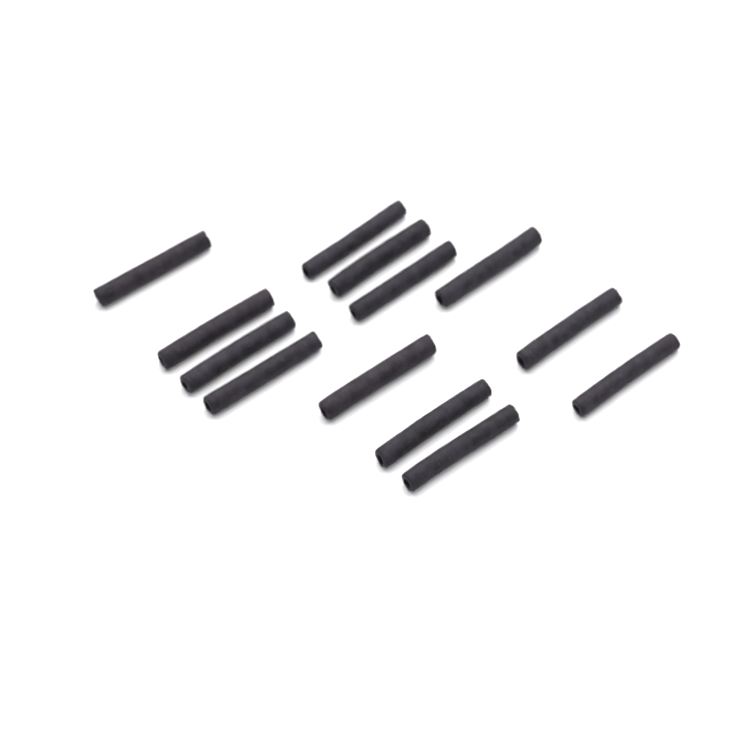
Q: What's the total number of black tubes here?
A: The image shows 13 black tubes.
